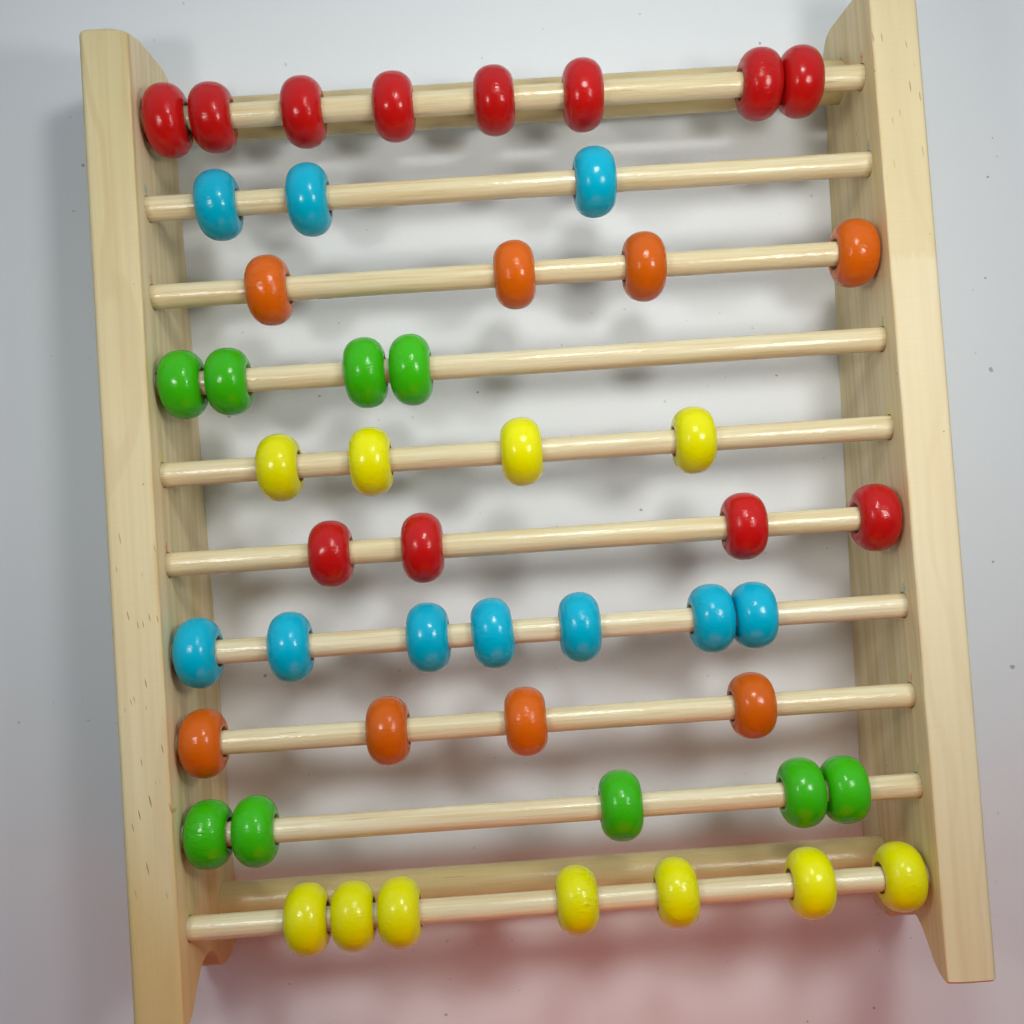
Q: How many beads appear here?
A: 50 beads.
